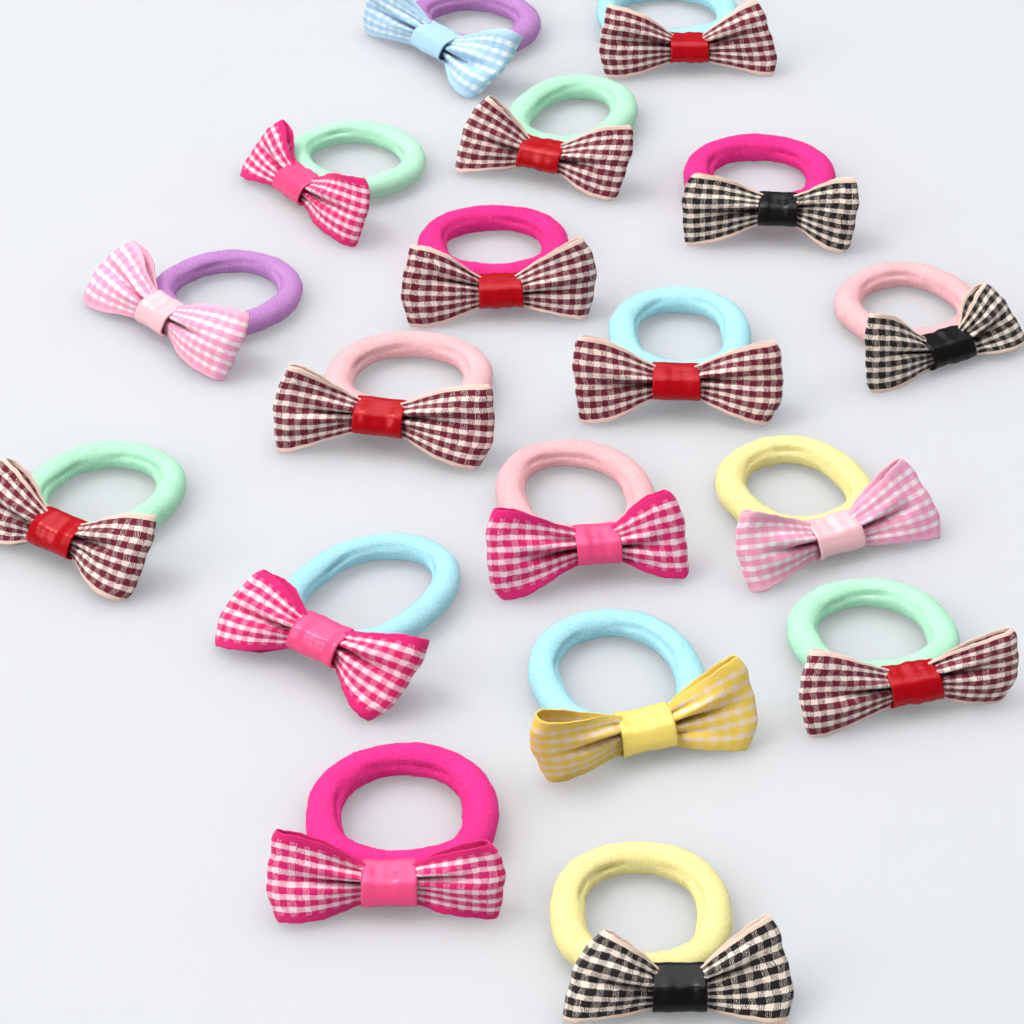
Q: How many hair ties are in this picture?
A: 18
